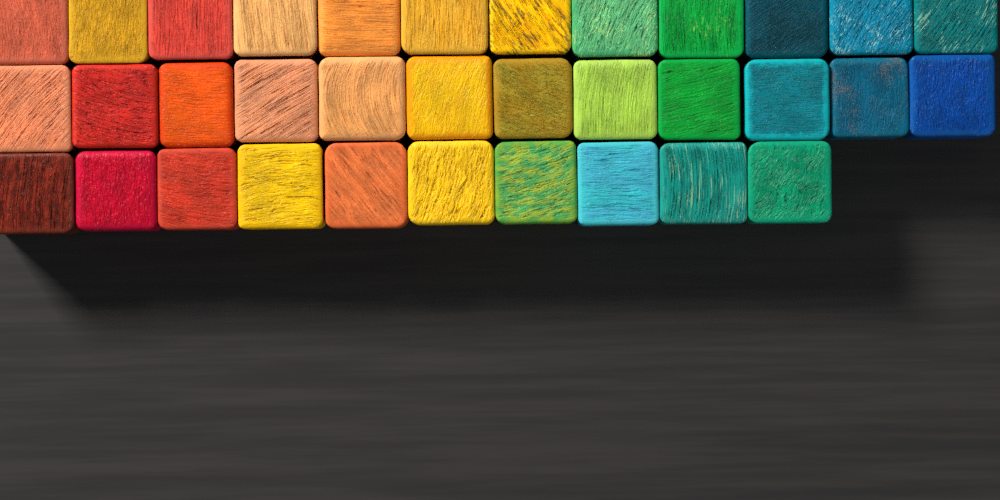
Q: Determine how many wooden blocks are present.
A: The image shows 34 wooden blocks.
